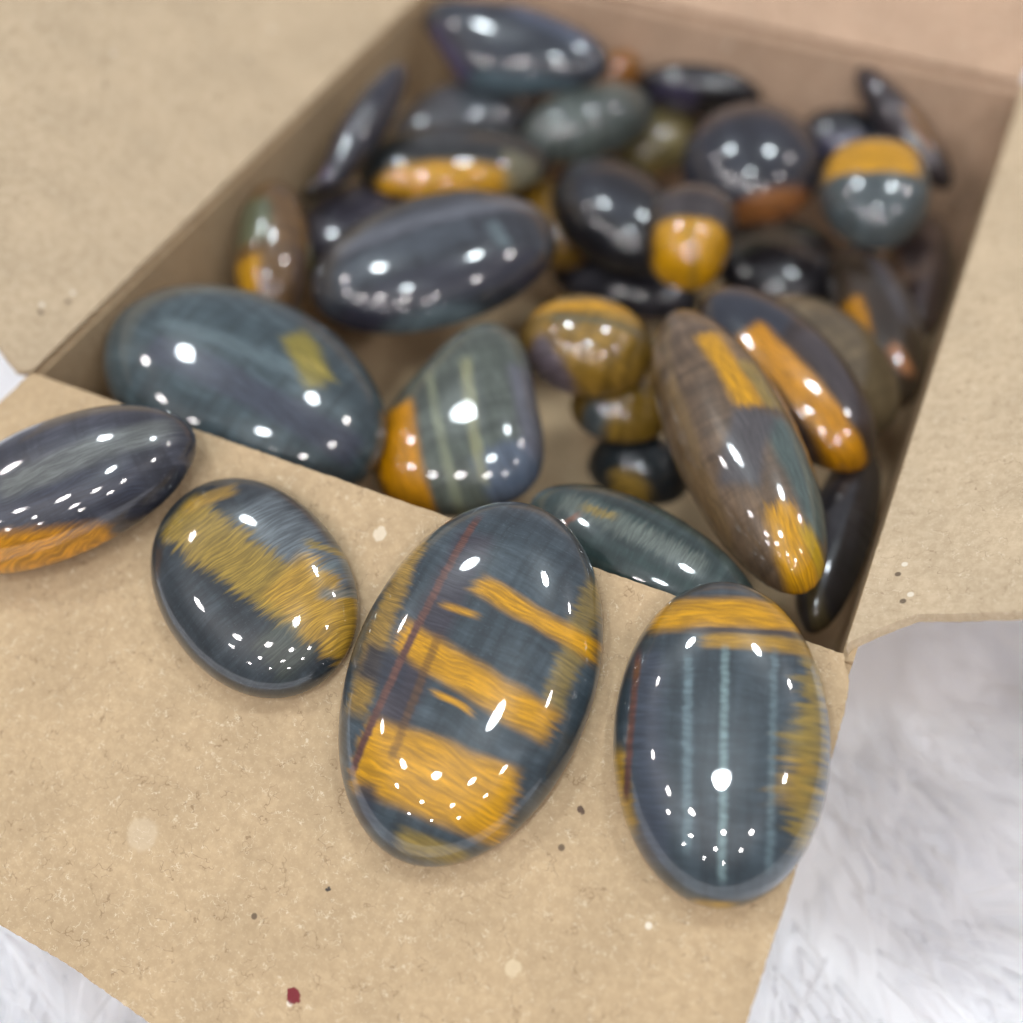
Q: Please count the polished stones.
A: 37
